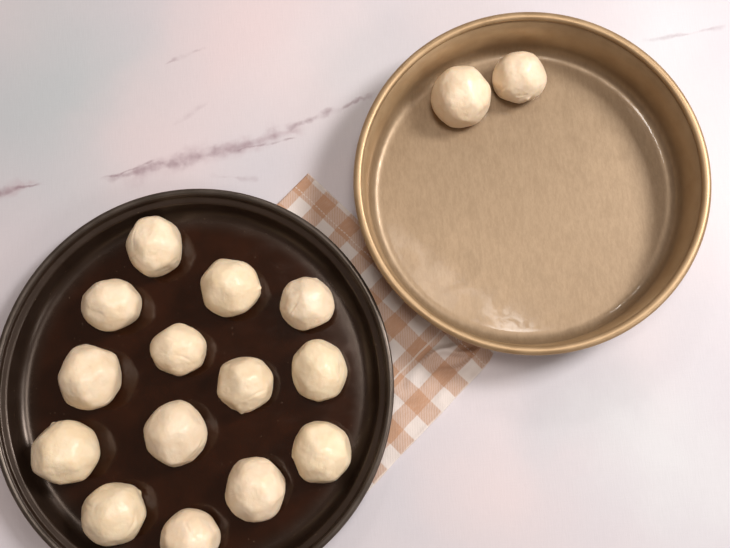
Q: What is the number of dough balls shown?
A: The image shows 16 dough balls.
